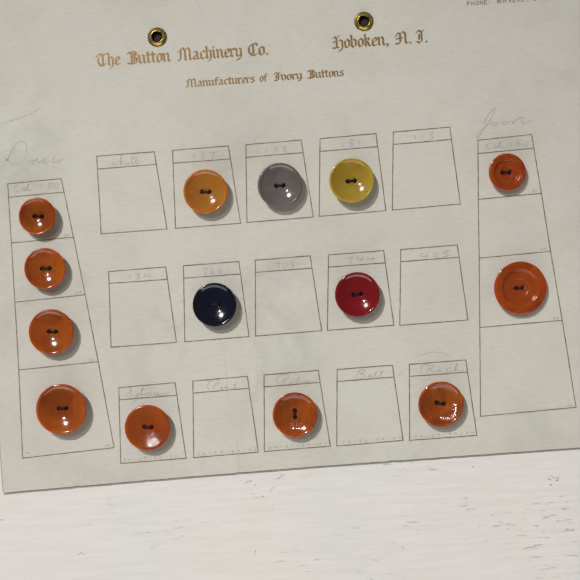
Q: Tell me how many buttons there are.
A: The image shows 14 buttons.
